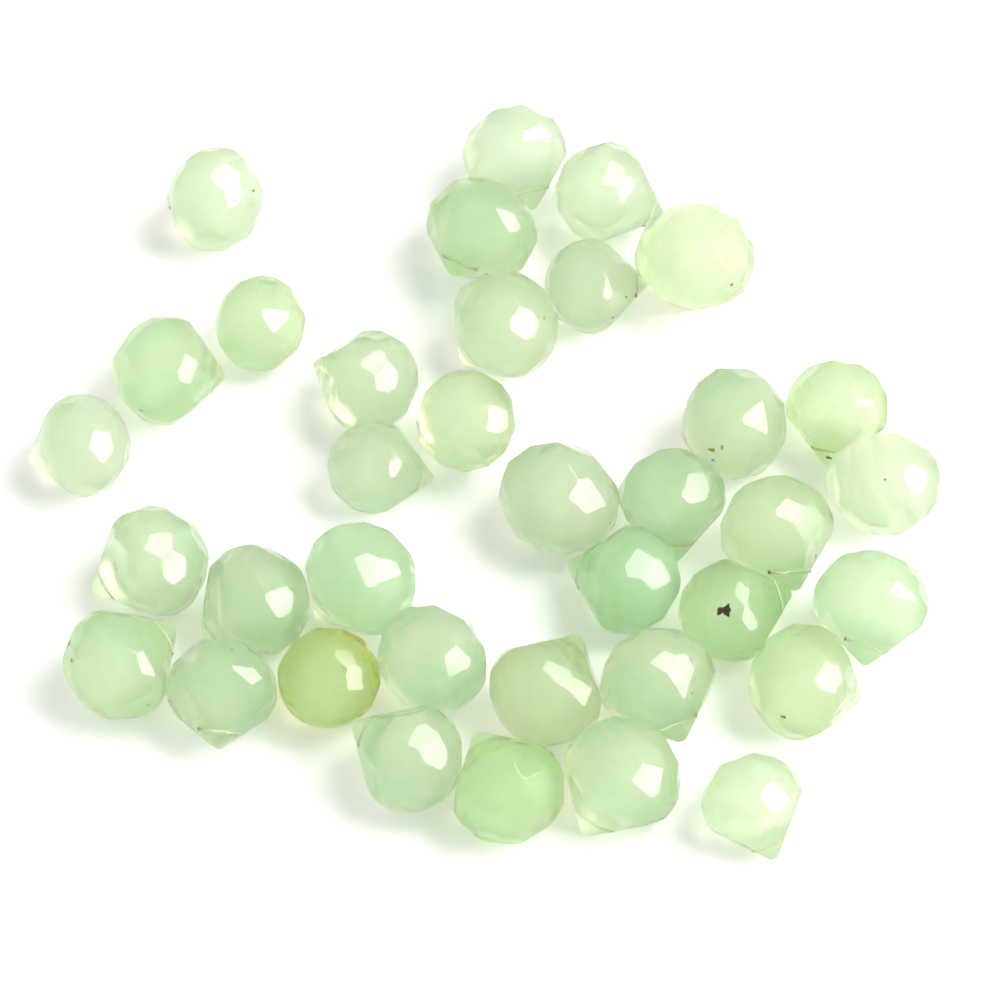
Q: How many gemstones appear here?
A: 36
